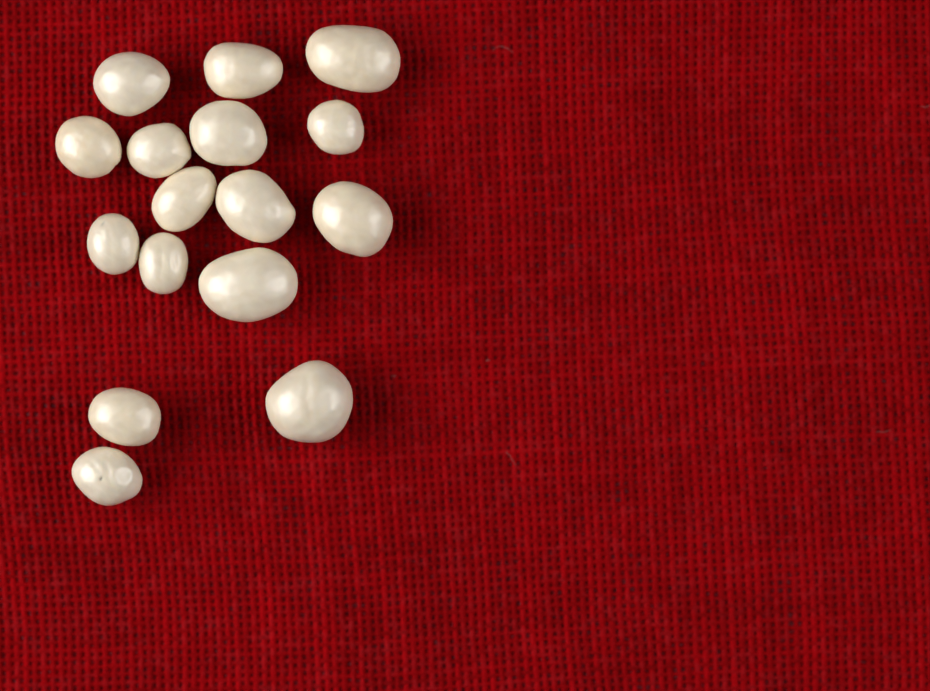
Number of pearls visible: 16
